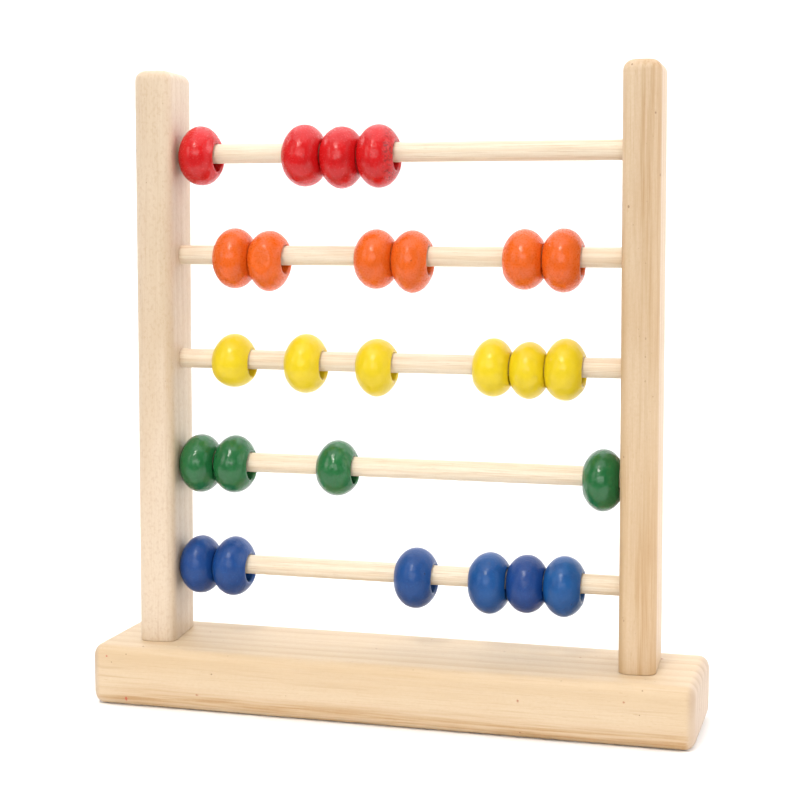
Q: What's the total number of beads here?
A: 26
